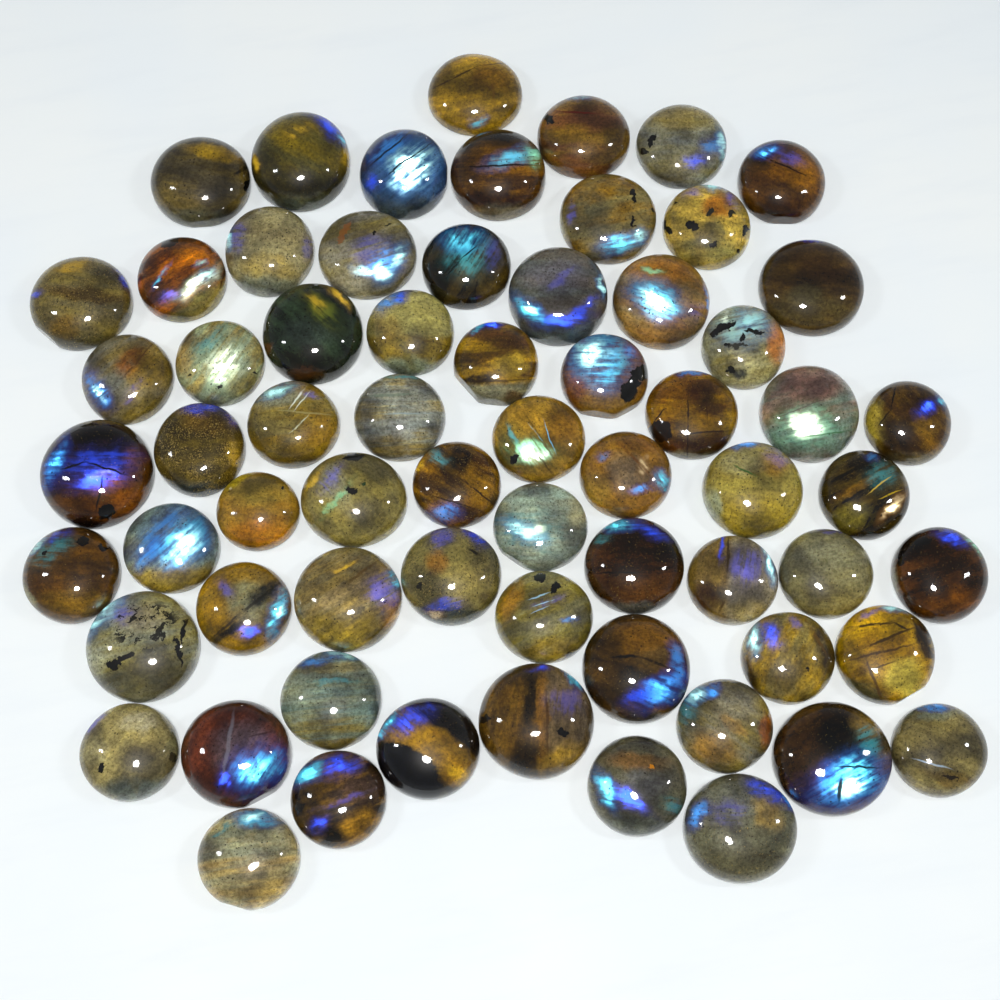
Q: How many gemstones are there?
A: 66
